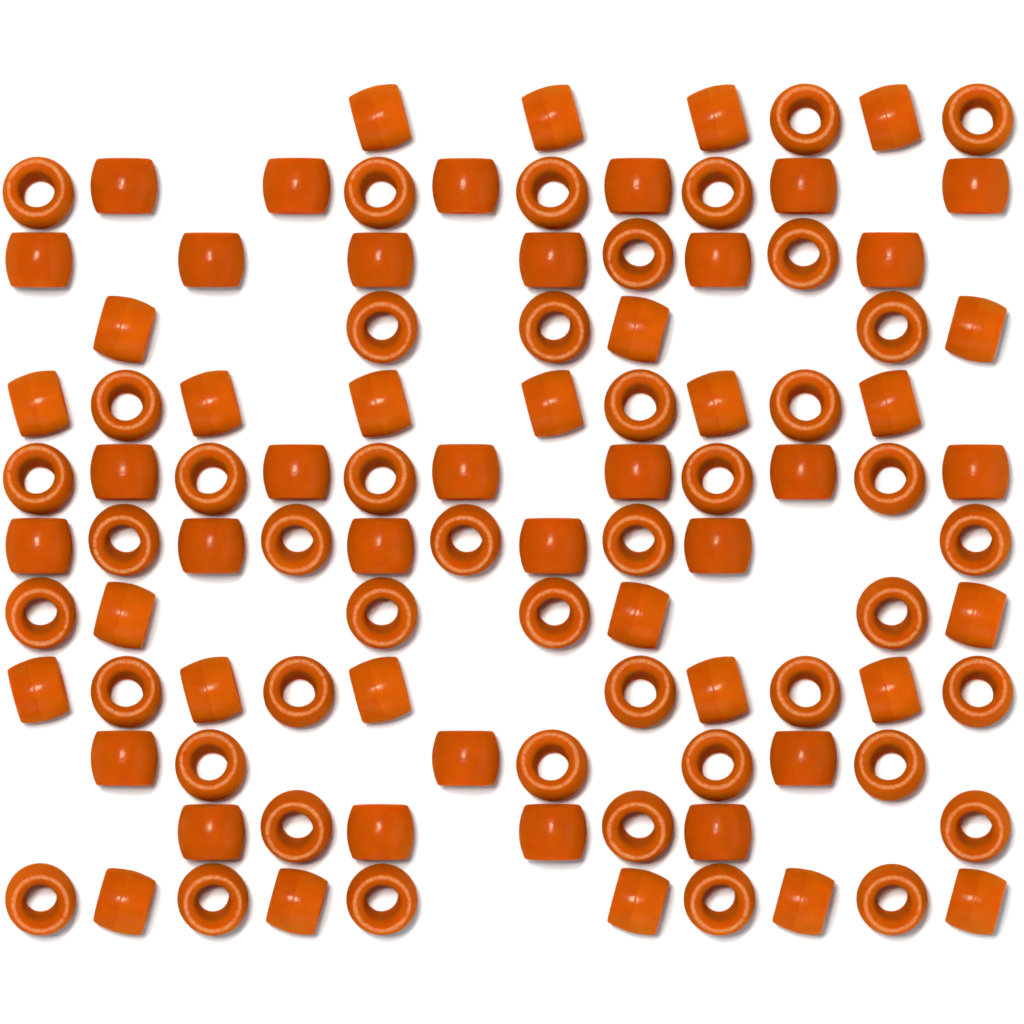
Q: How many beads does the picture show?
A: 101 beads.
